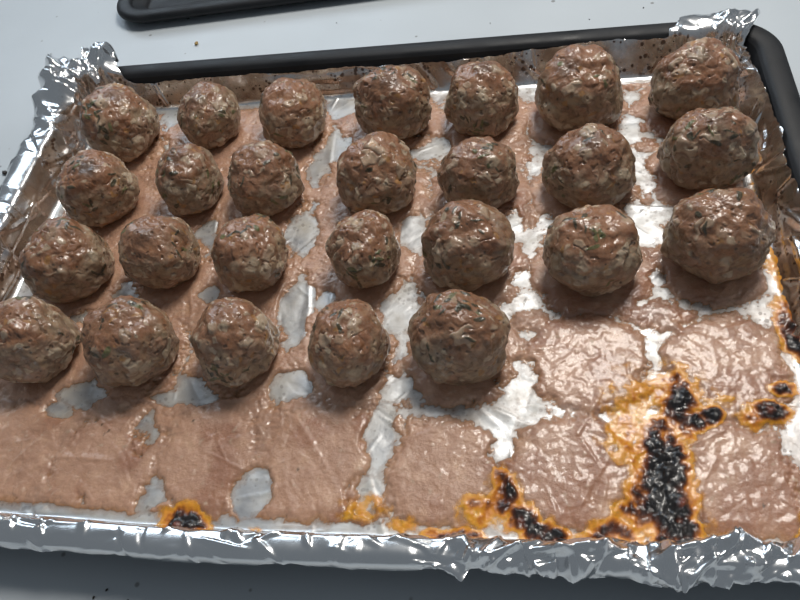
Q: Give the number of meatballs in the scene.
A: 26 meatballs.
